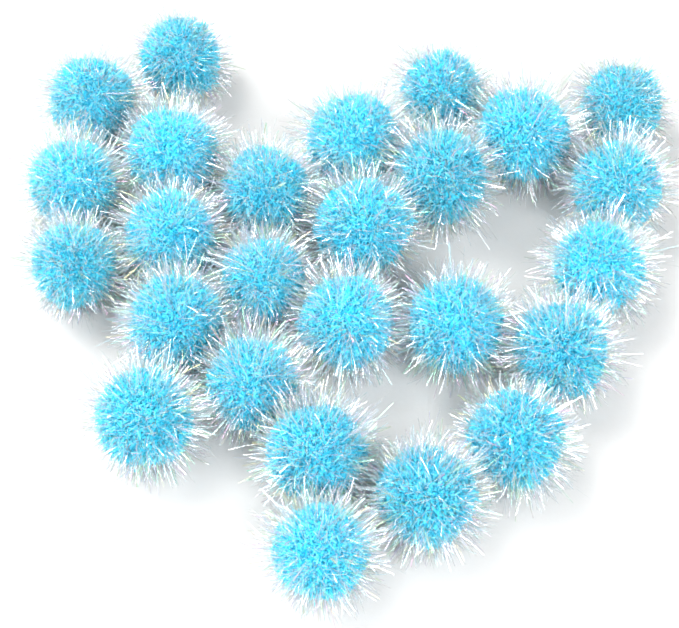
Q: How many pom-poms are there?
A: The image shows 26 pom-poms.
